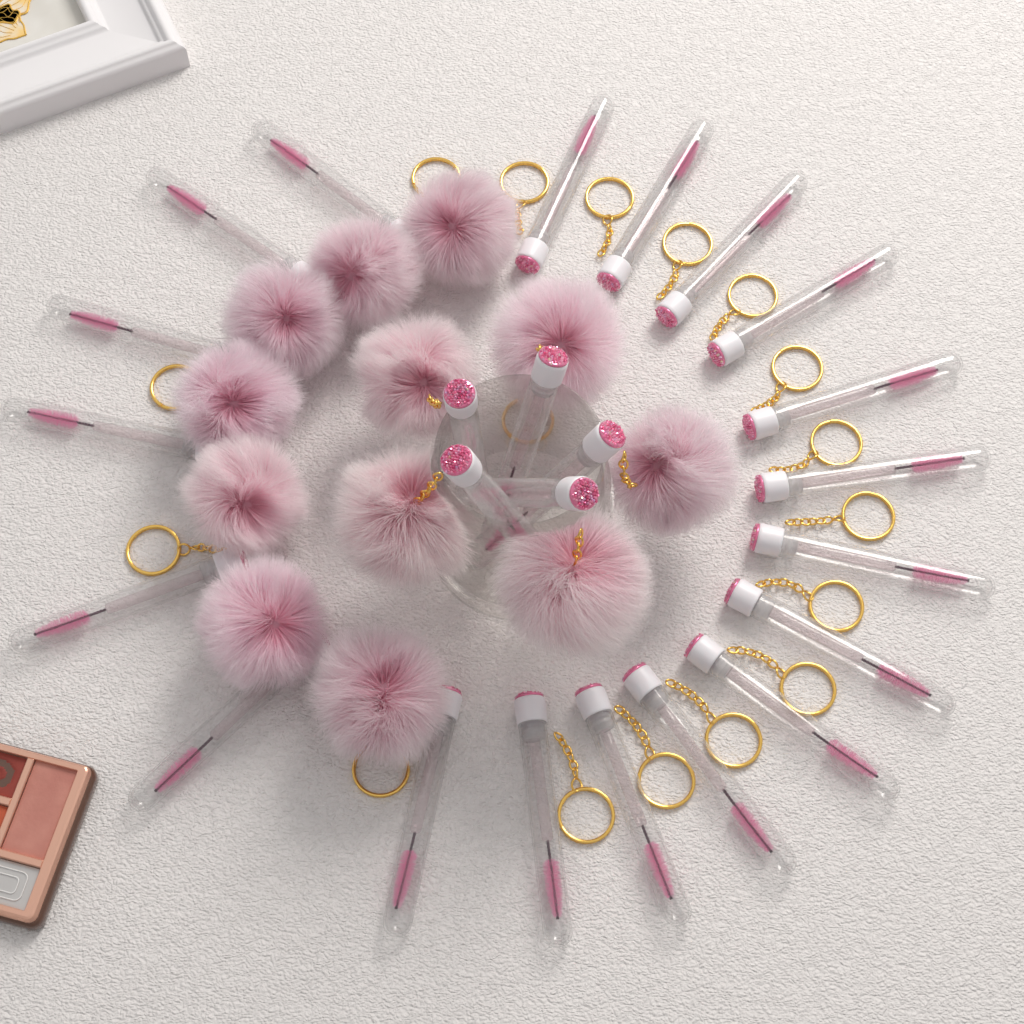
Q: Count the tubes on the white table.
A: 24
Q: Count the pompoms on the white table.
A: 12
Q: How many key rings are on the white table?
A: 17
